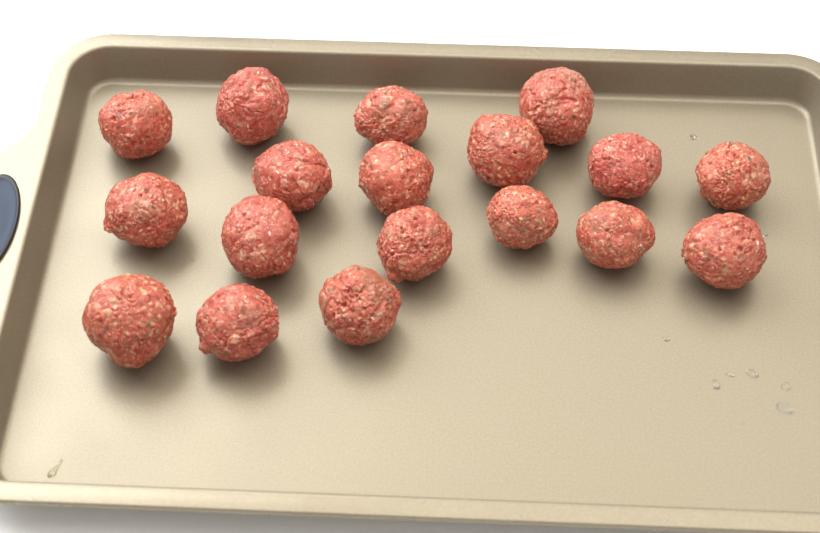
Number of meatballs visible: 18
